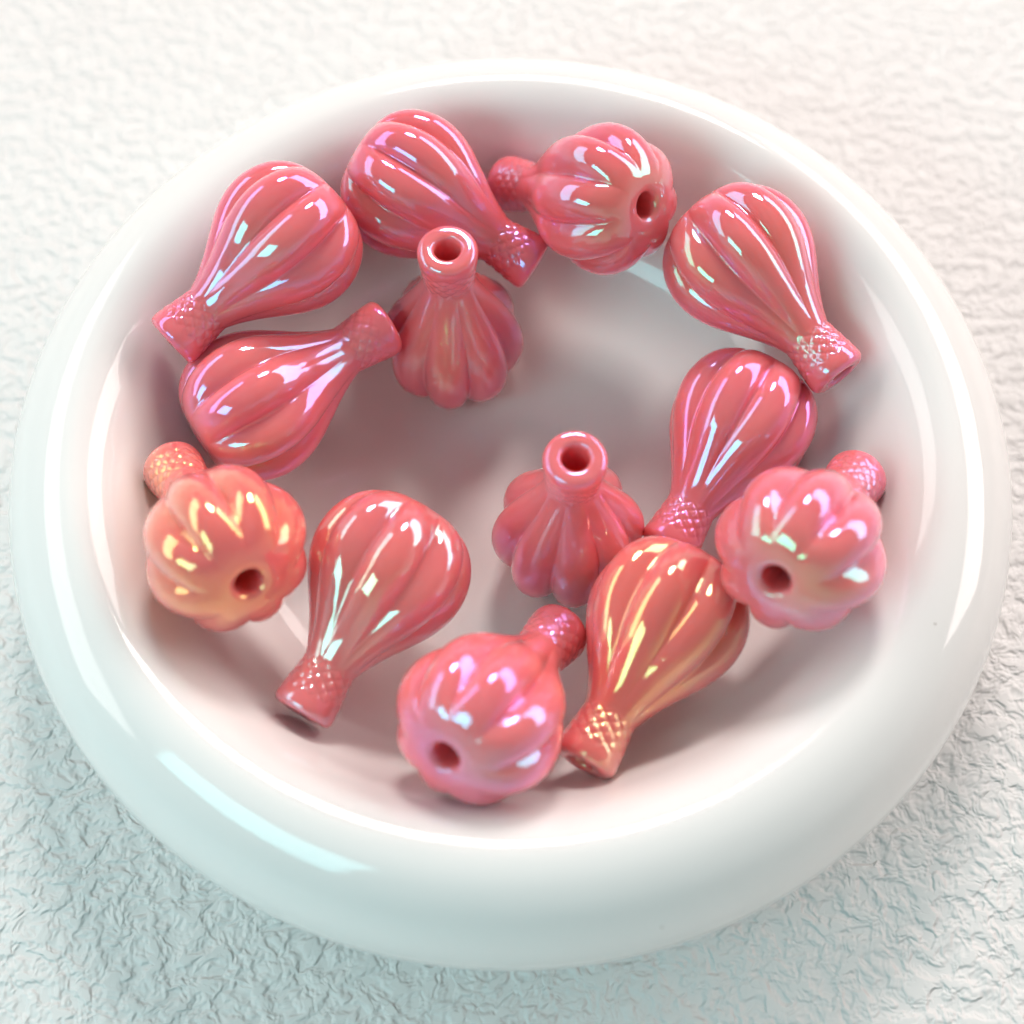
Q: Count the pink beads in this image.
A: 13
